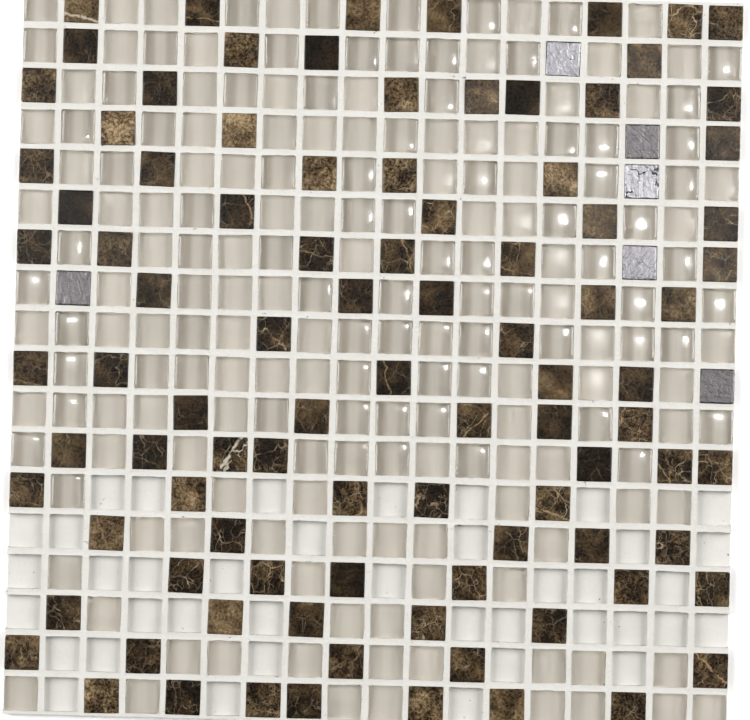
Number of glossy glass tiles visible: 80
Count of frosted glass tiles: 105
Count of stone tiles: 94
